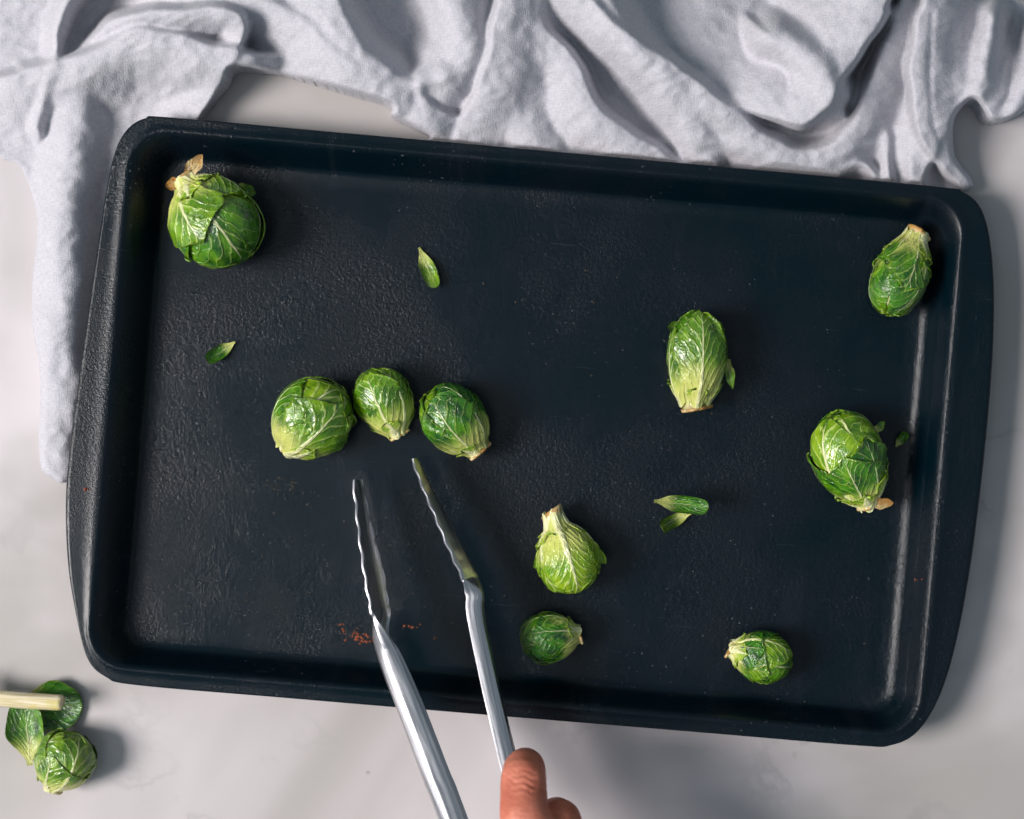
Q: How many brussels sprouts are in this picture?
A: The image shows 11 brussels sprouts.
